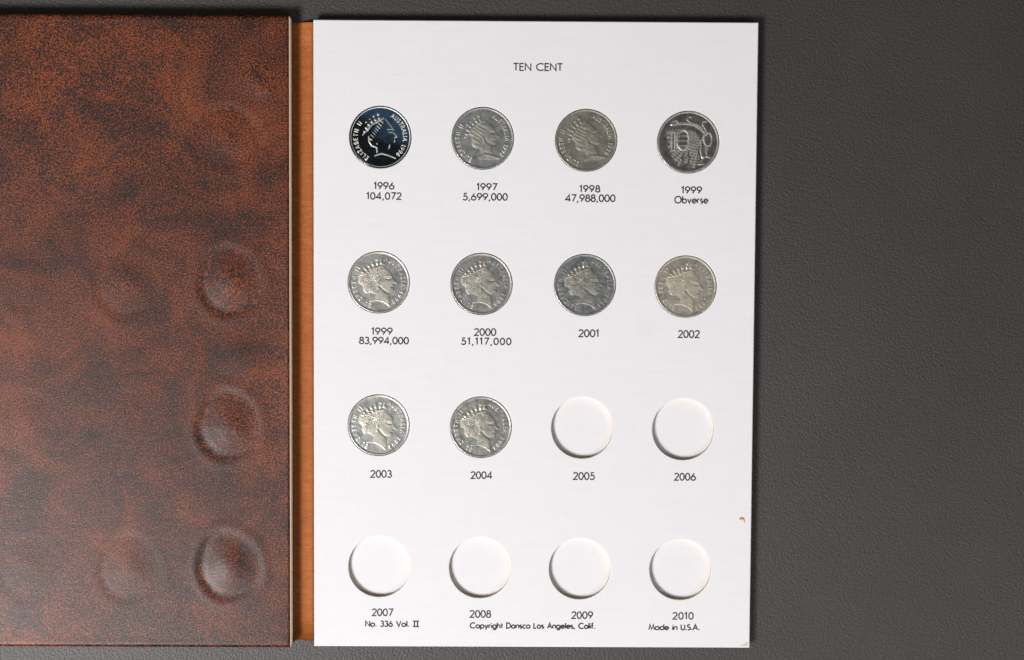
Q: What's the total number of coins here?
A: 10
